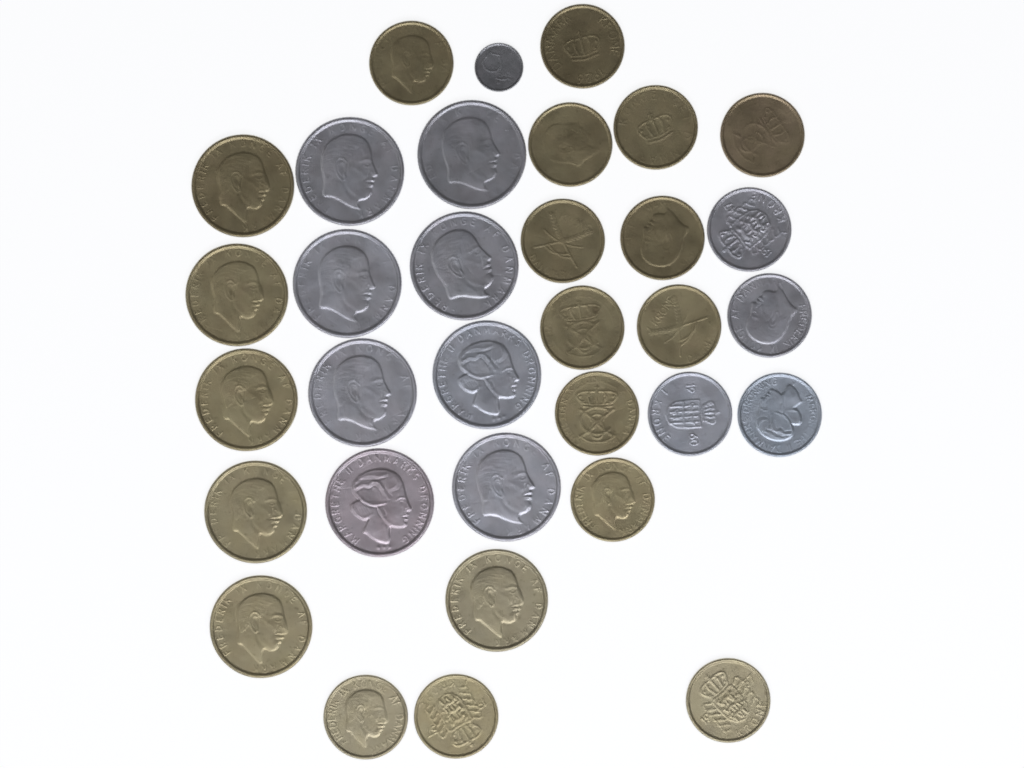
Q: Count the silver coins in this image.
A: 13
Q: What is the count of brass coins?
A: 20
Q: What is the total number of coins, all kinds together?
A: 33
